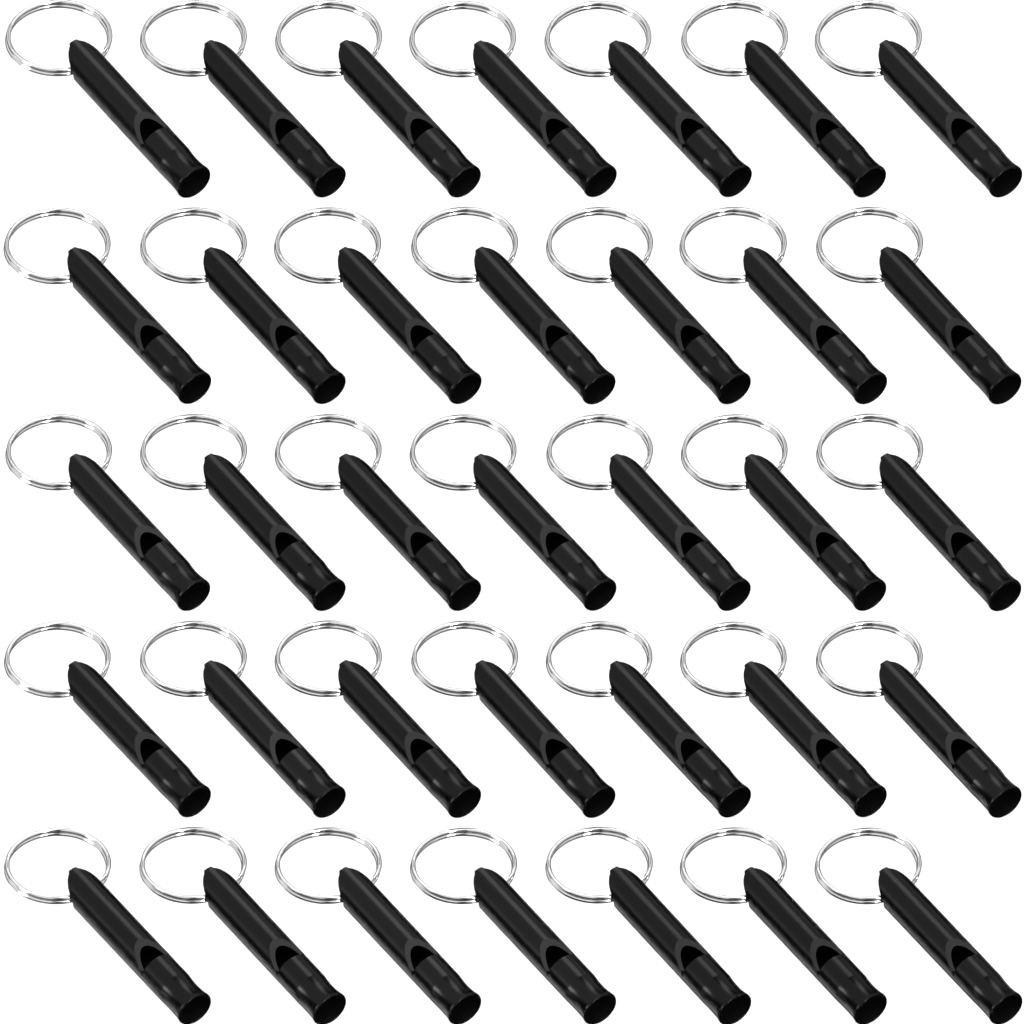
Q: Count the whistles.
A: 35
